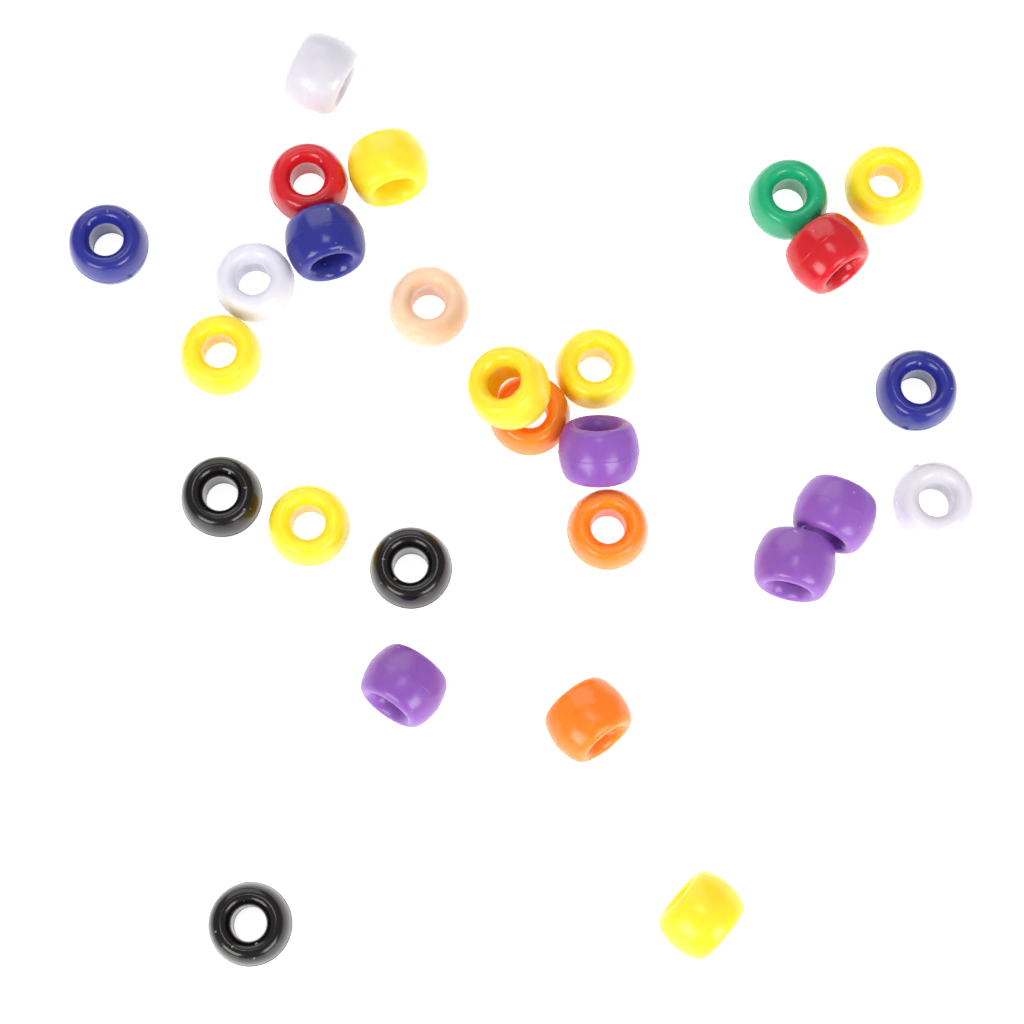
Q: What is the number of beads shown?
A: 27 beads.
